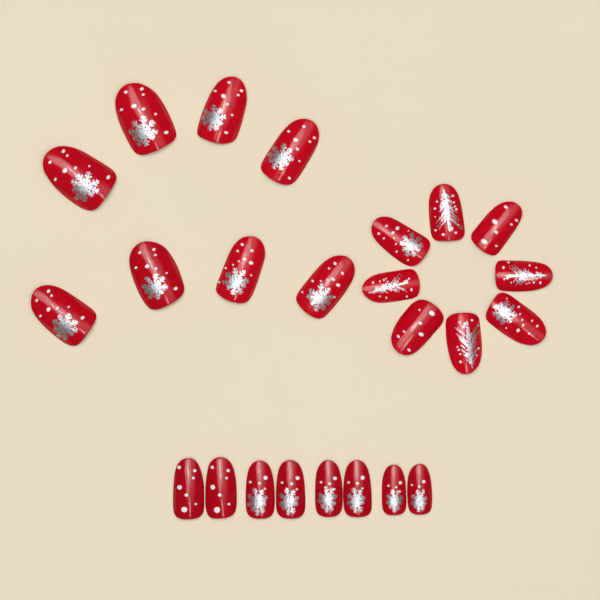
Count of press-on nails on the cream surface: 24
